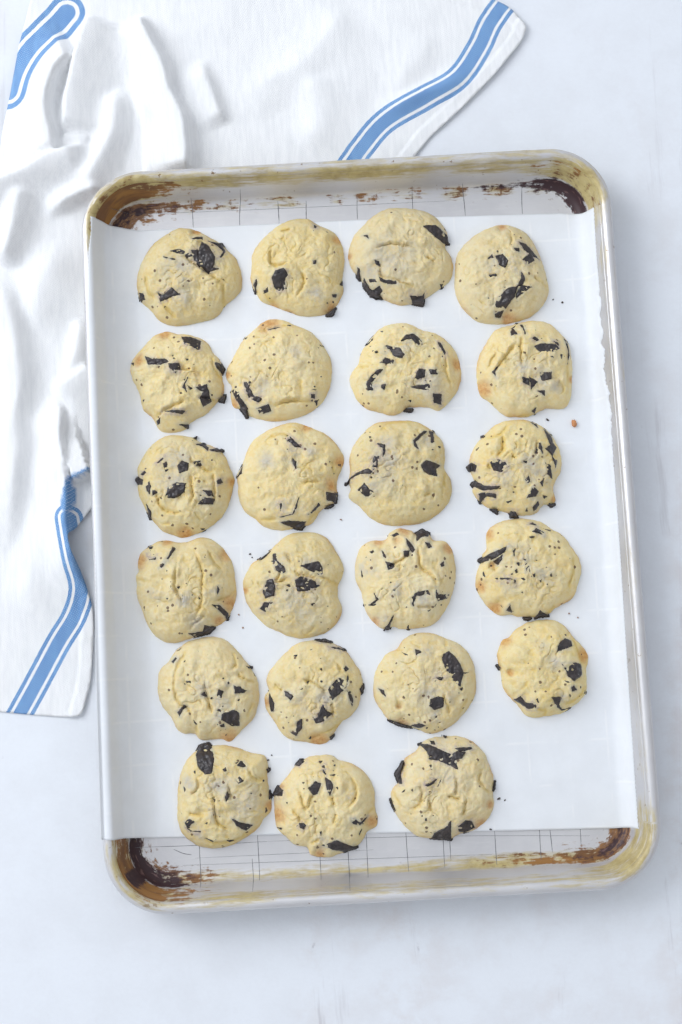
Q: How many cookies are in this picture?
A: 23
